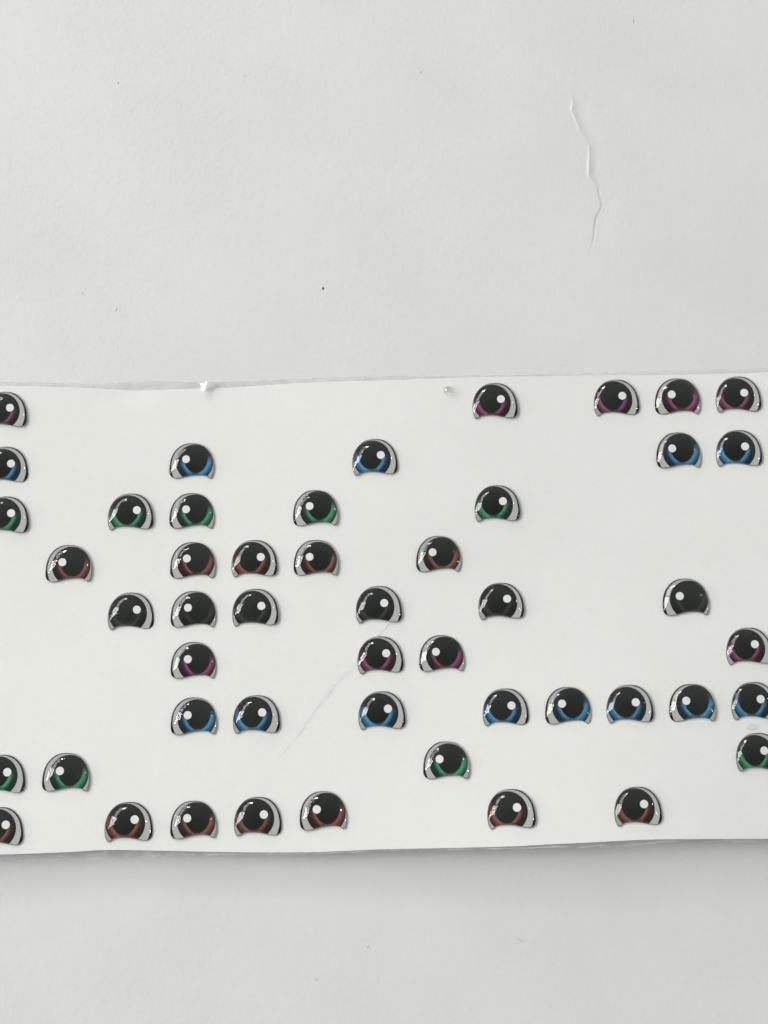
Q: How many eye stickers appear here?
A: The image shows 49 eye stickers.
